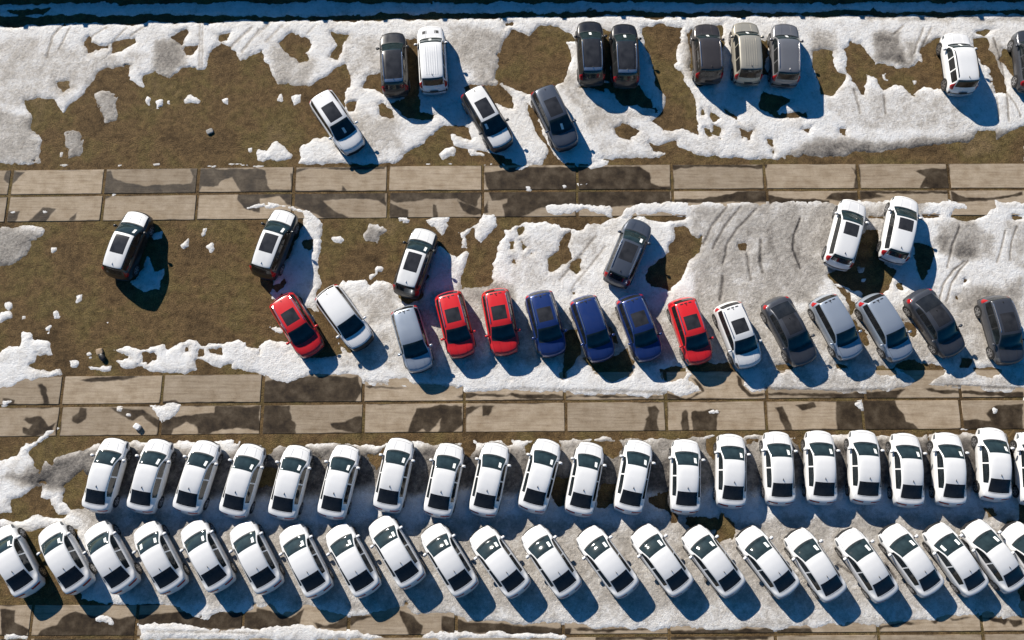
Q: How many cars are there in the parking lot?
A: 76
